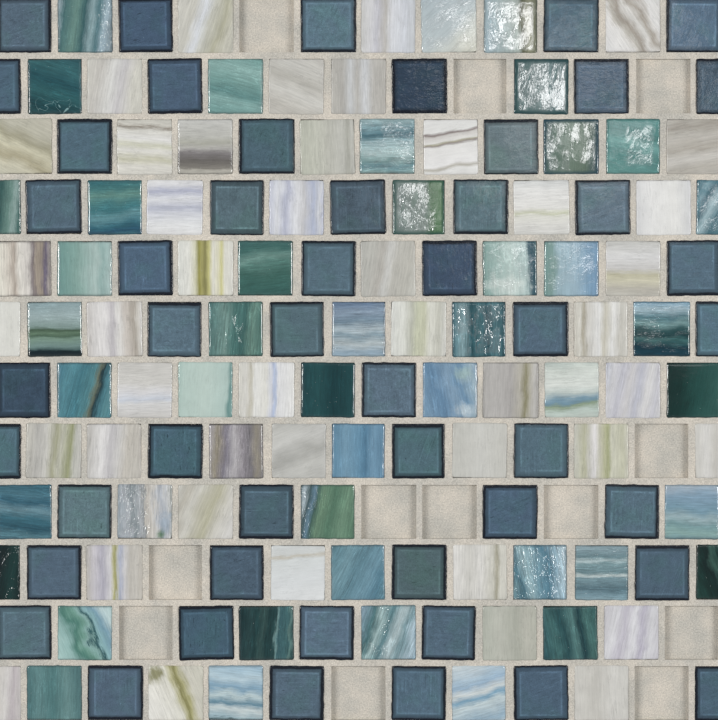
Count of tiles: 138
